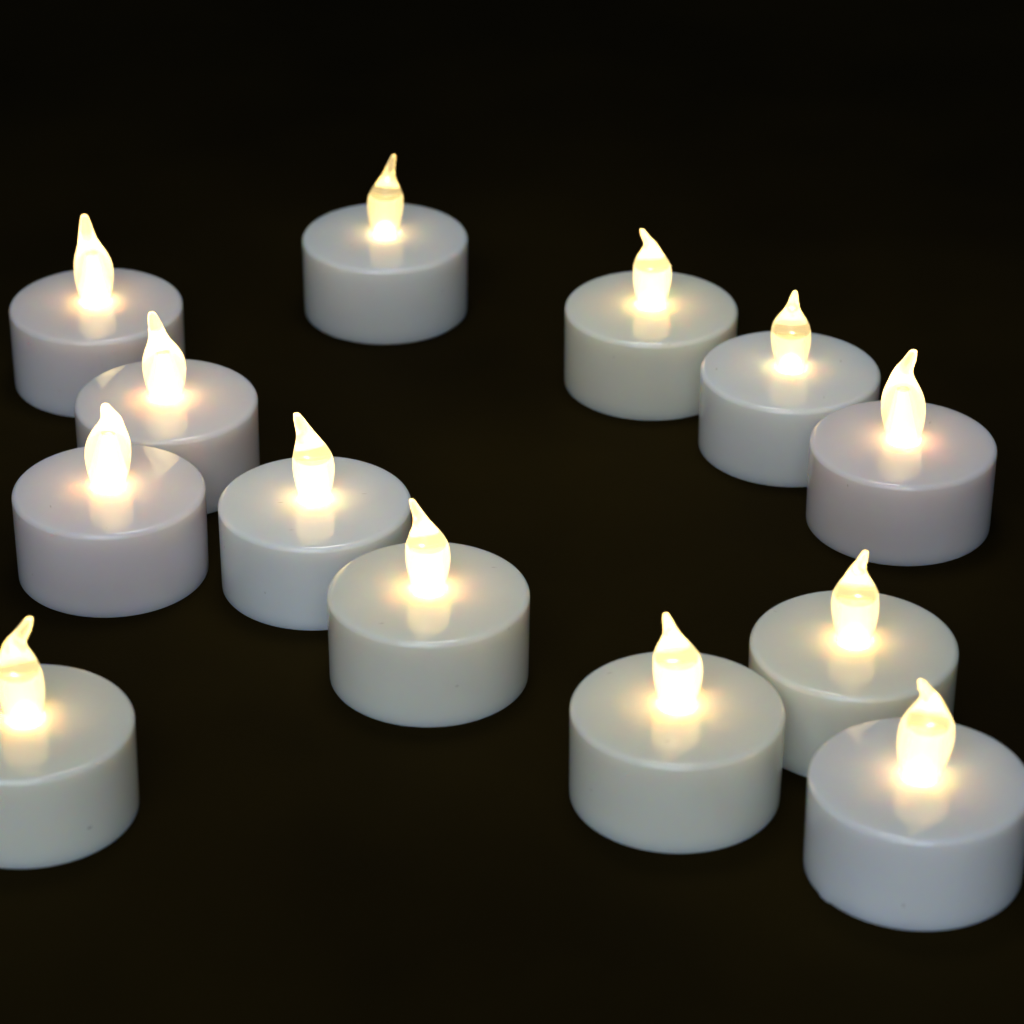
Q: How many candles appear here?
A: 13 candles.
